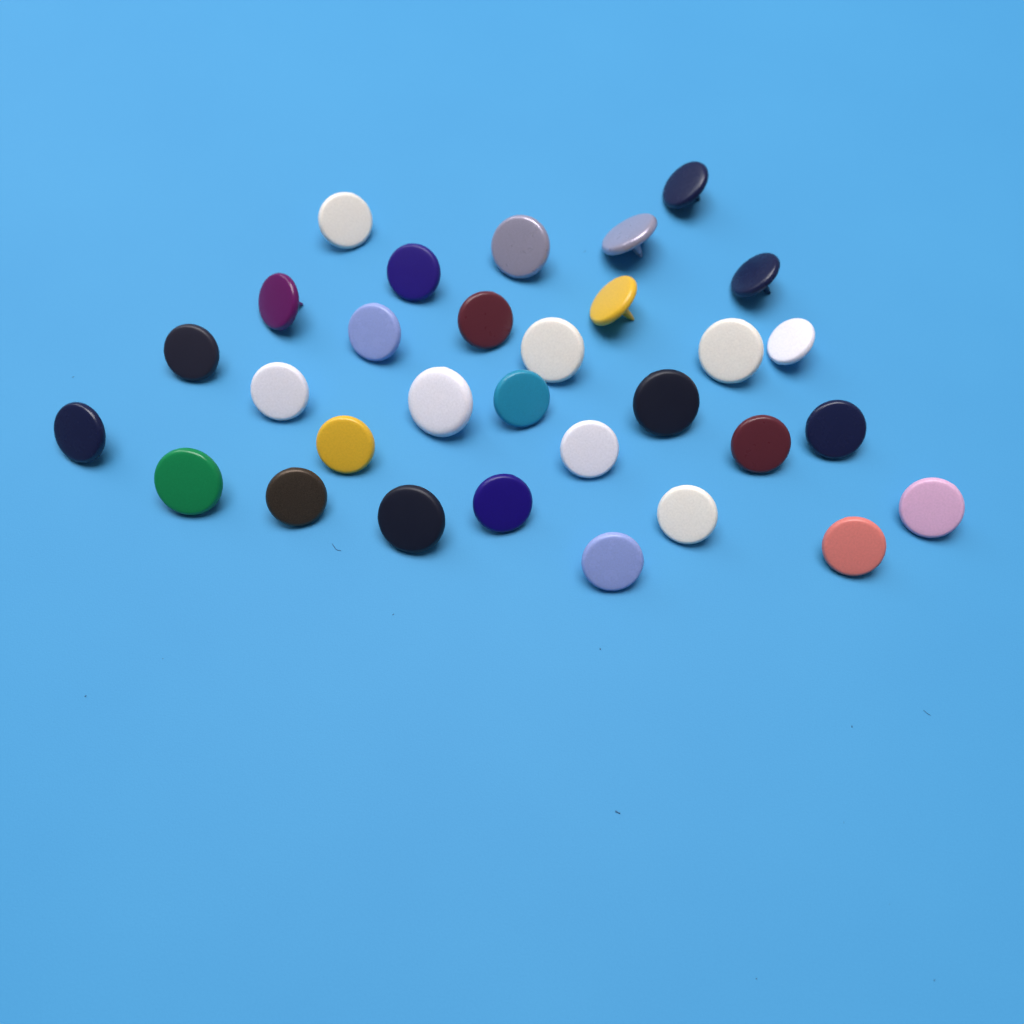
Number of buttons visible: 31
